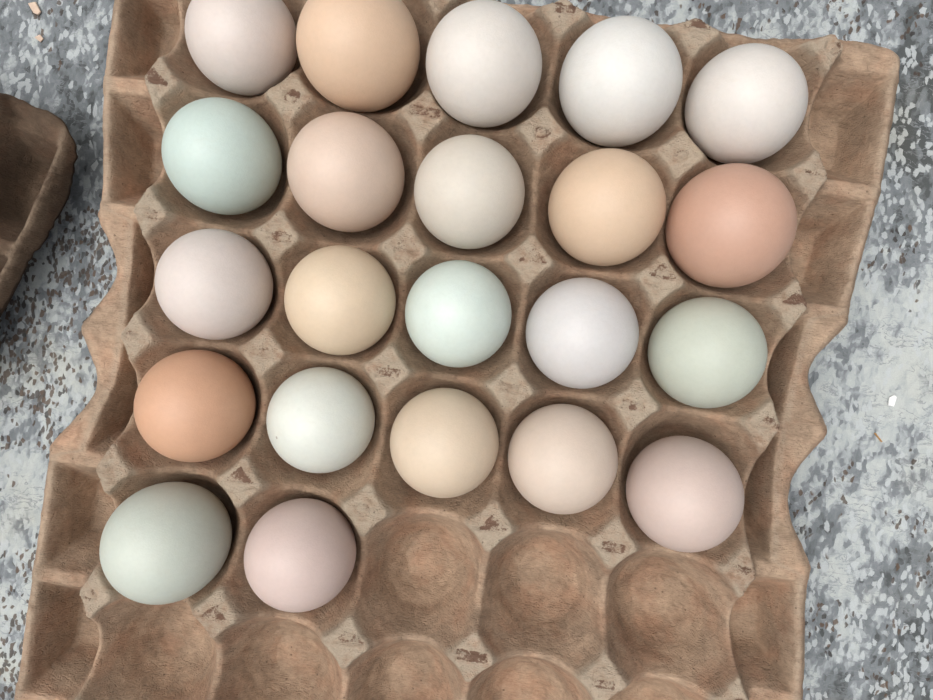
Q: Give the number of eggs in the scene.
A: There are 22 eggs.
